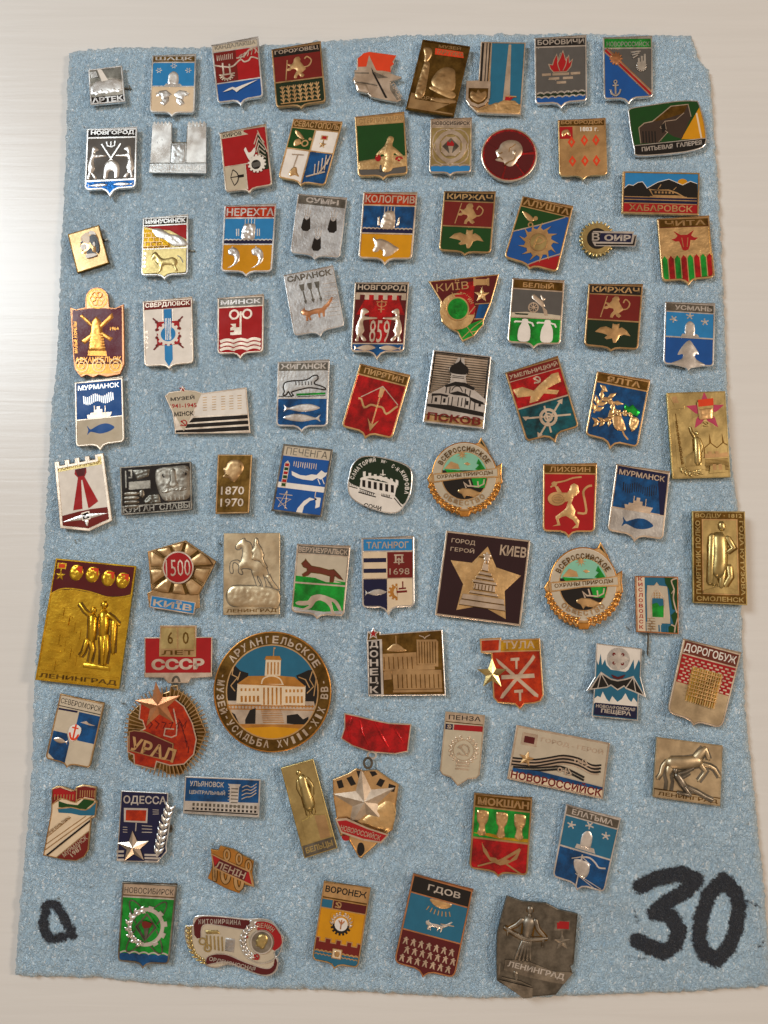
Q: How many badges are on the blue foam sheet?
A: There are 85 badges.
